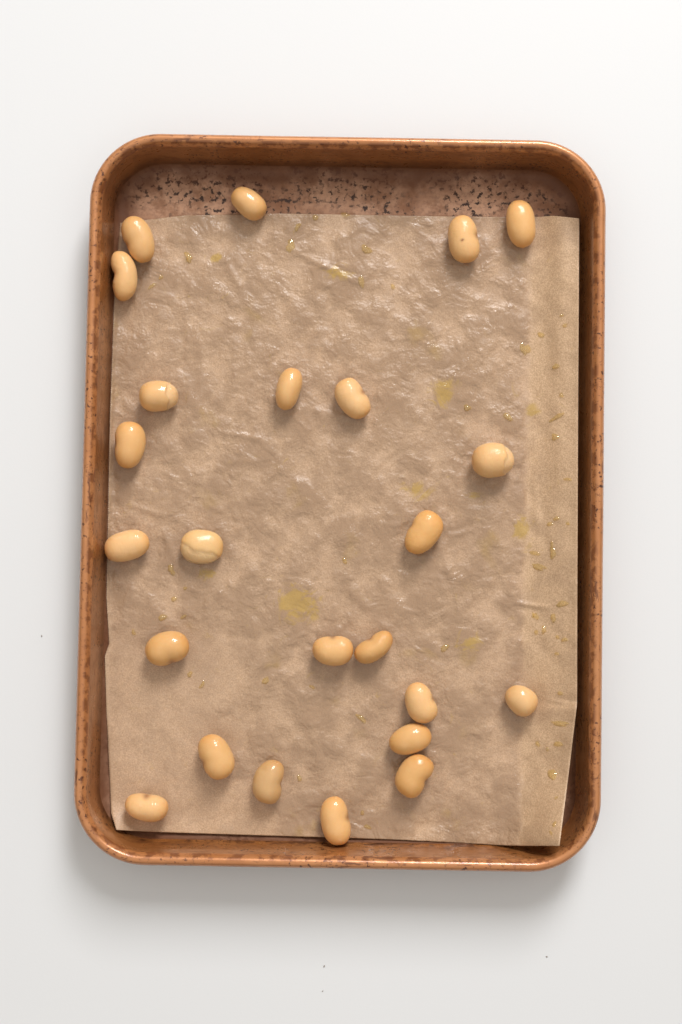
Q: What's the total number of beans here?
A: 24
